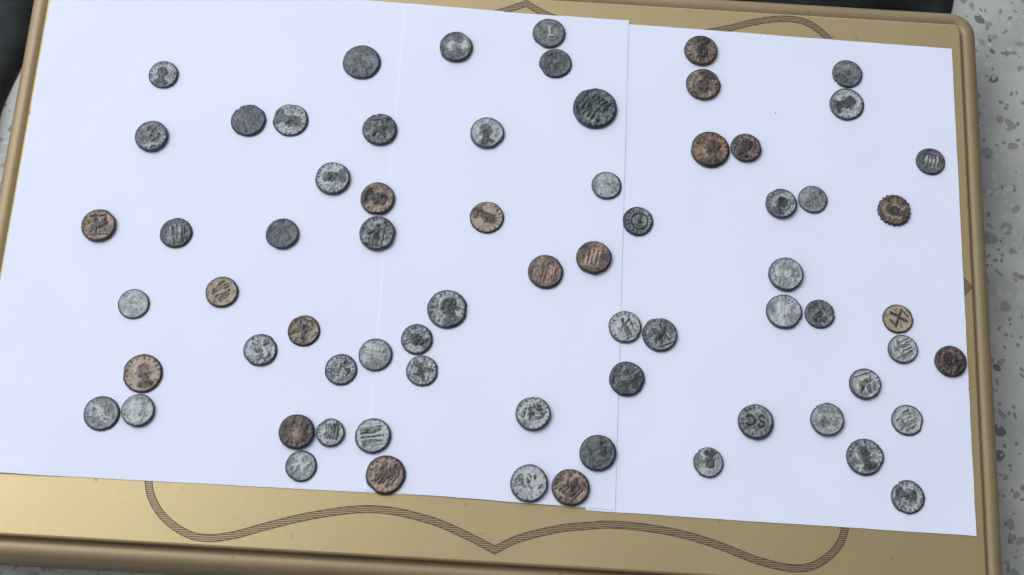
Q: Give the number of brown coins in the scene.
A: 18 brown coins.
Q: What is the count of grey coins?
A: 51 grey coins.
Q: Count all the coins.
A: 69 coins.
